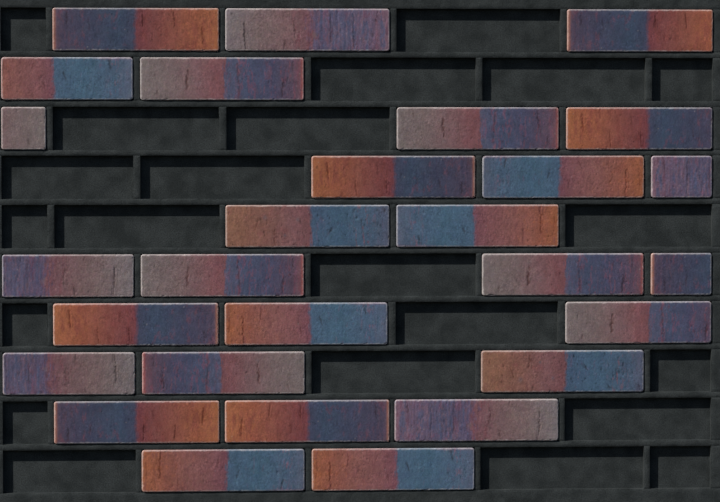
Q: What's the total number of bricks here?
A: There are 28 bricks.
